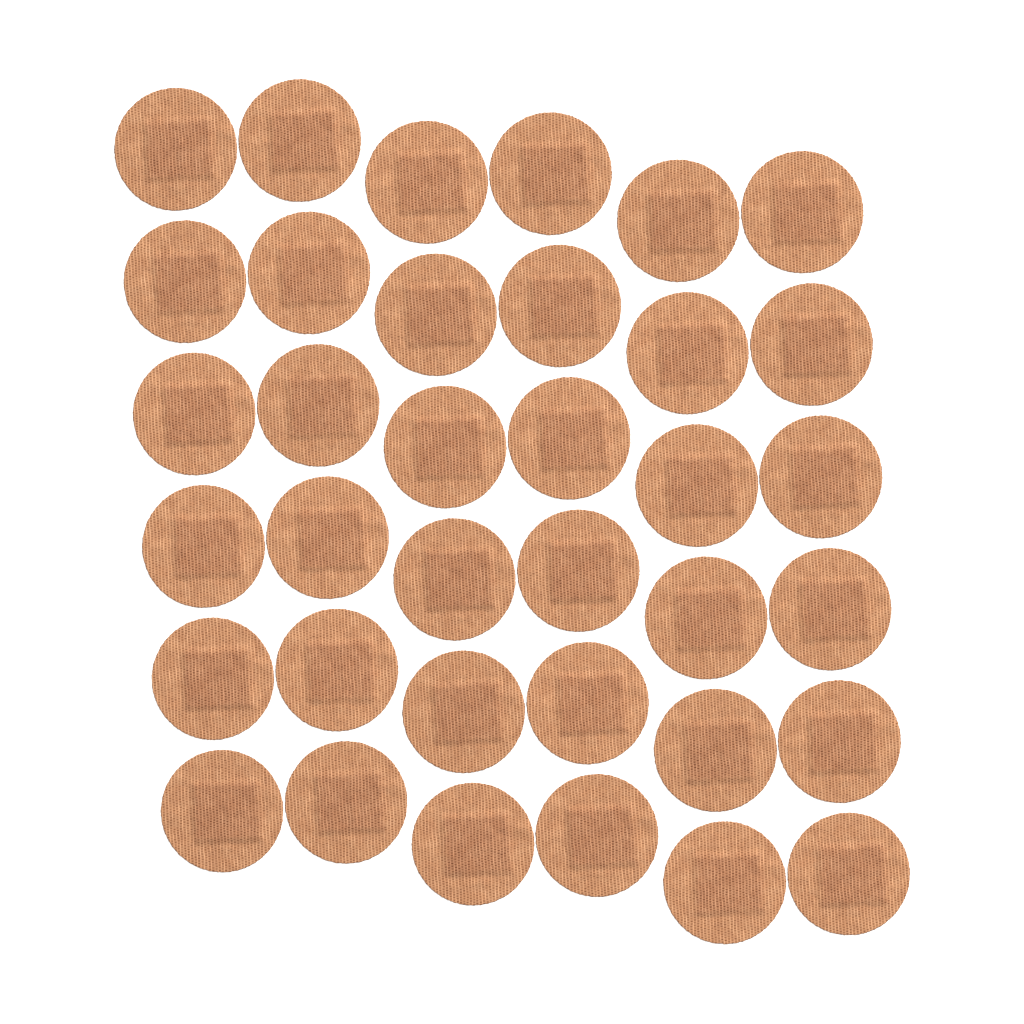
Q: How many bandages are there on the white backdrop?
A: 36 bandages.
